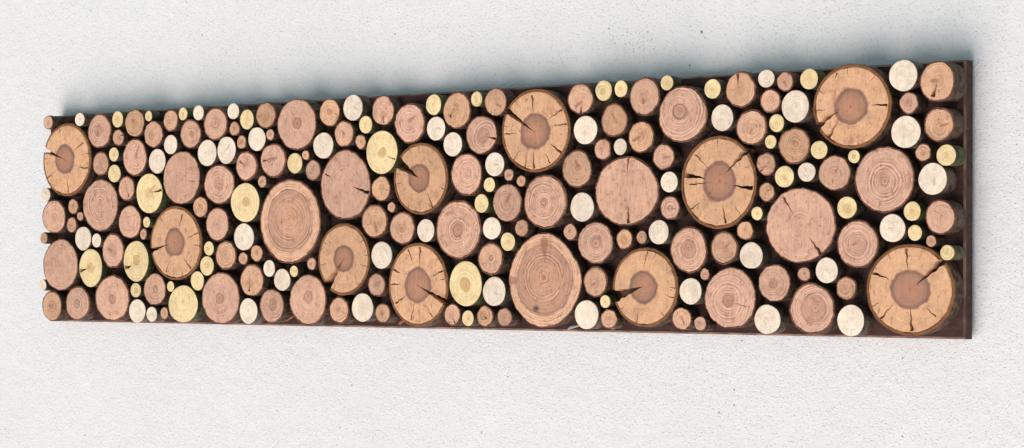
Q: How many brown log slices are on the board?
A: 131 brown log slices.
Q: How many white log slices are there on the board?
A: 47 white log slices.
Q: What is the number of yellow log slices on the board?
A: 45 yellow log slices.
